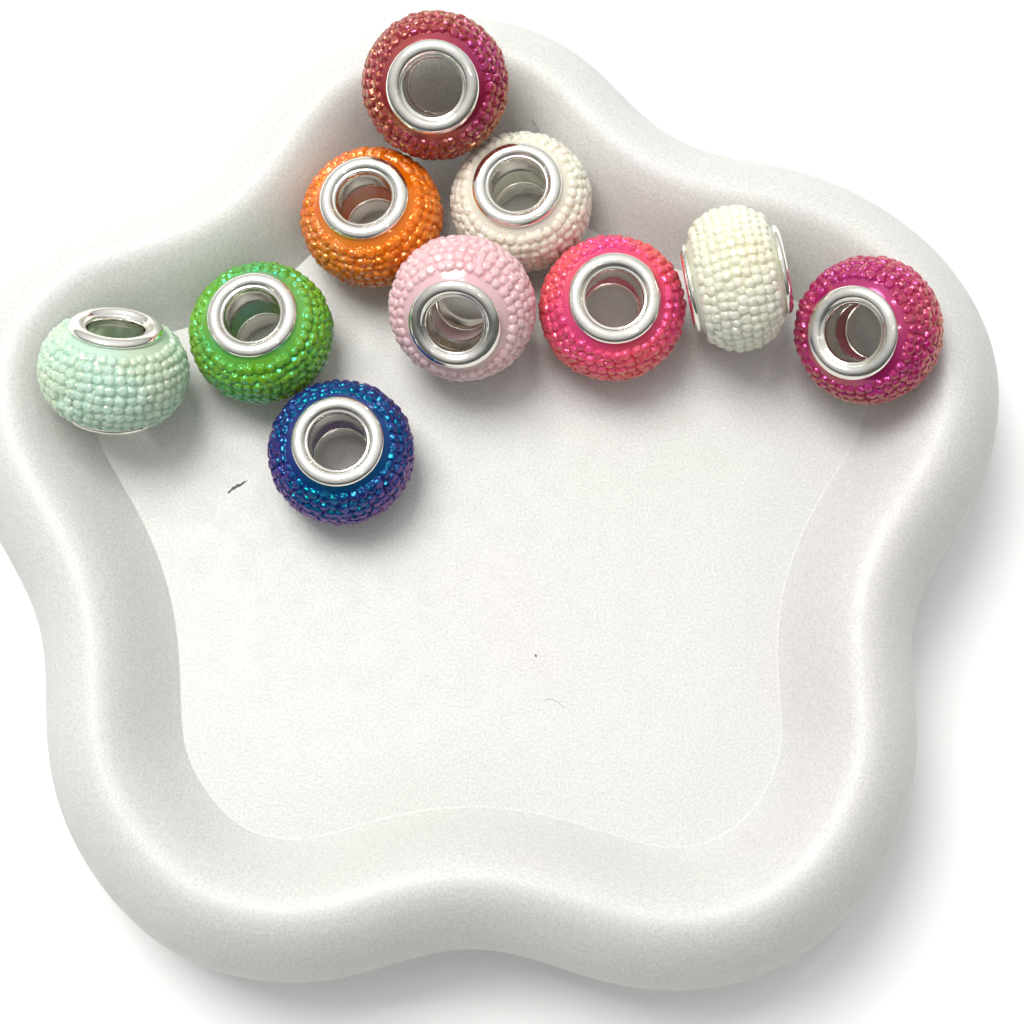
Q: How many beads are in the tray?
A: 10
